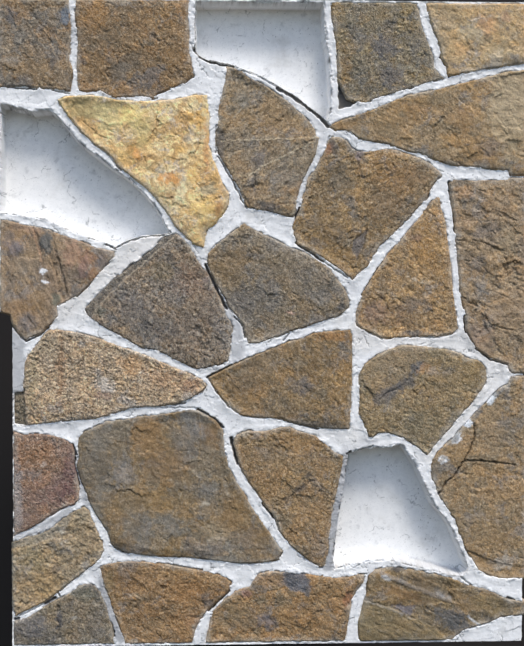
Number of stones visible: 25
